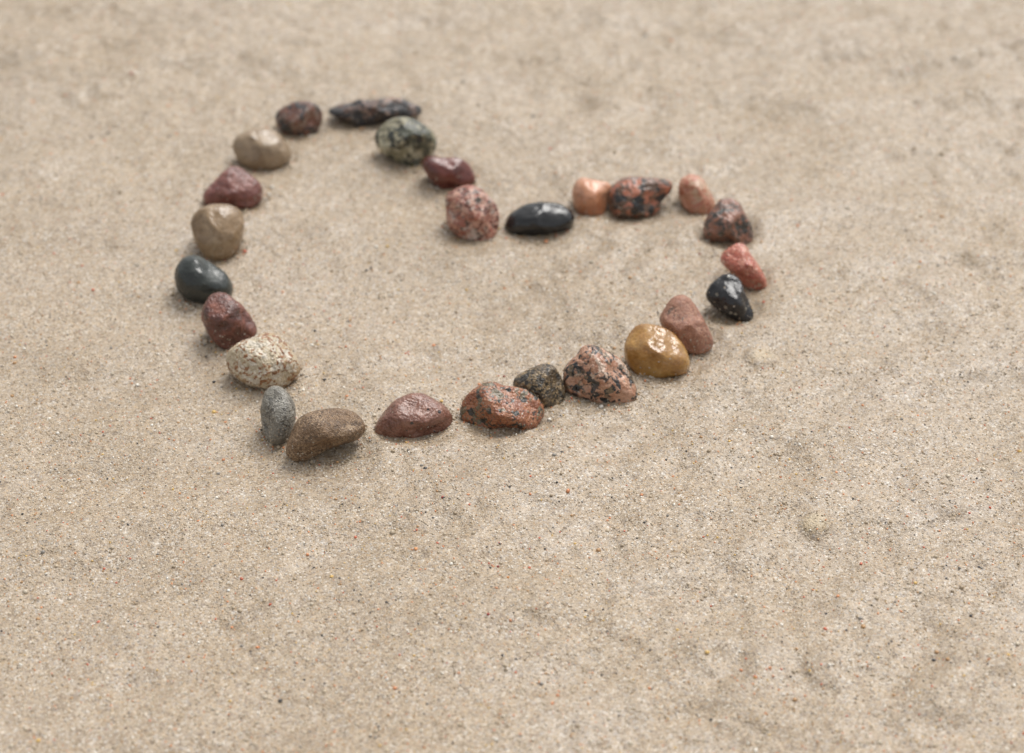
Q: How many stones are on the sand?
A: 26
